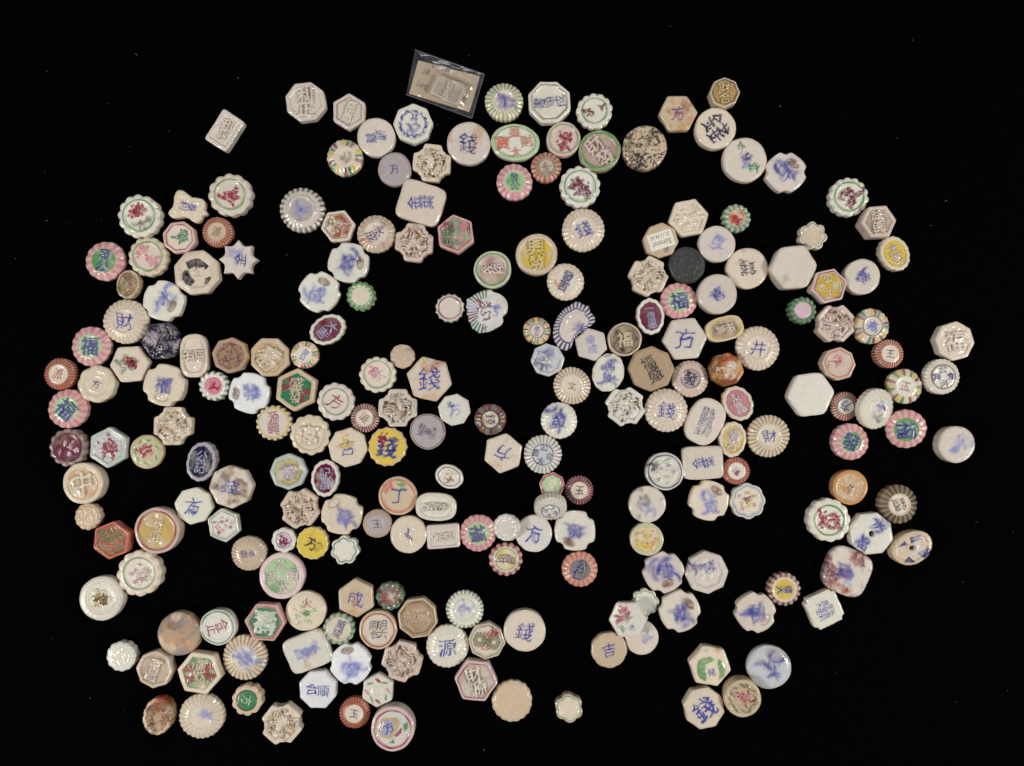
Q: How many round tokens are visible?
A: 39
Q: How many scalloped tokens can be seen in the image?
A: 96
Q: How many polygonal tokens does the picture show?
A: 53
